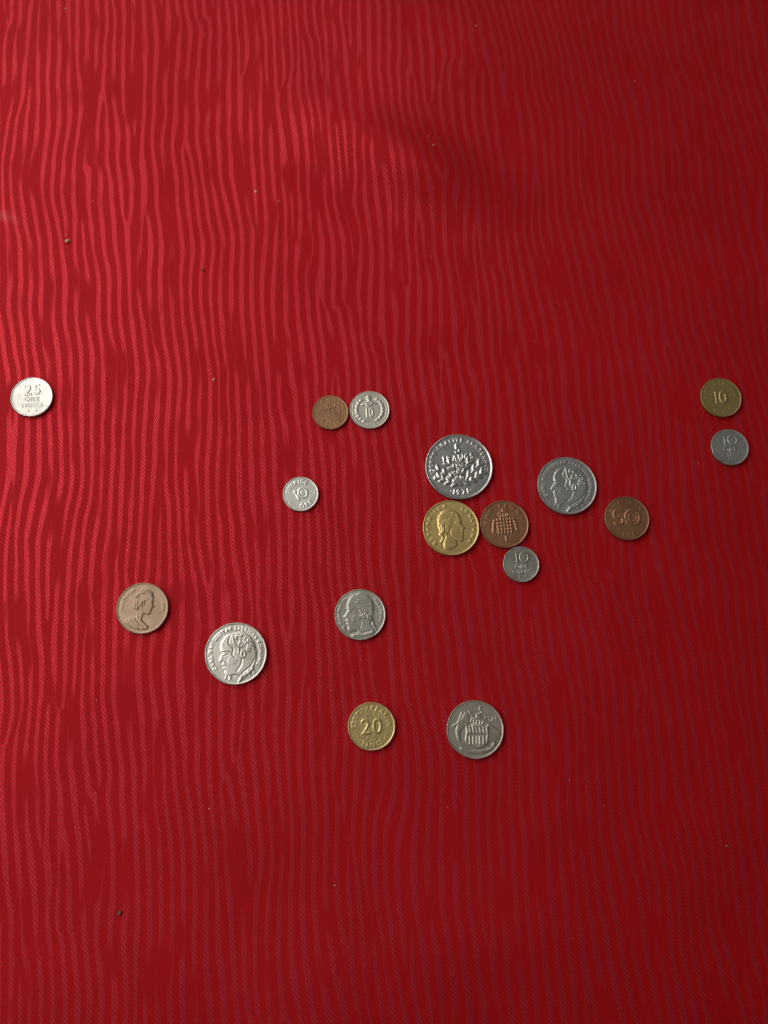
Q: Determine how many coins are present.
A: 17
